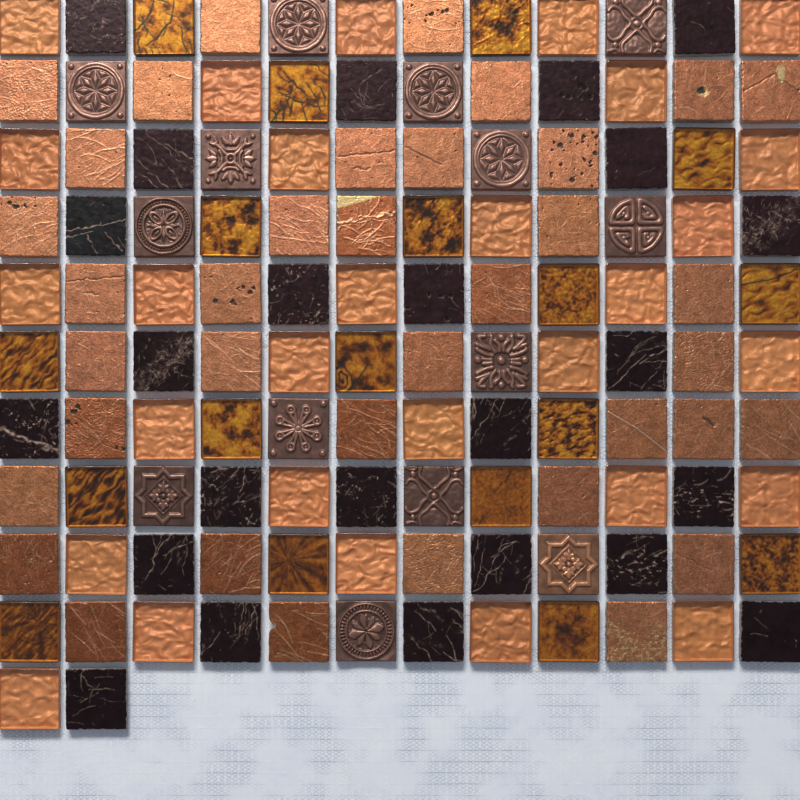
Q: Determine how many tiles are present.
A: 122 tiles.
